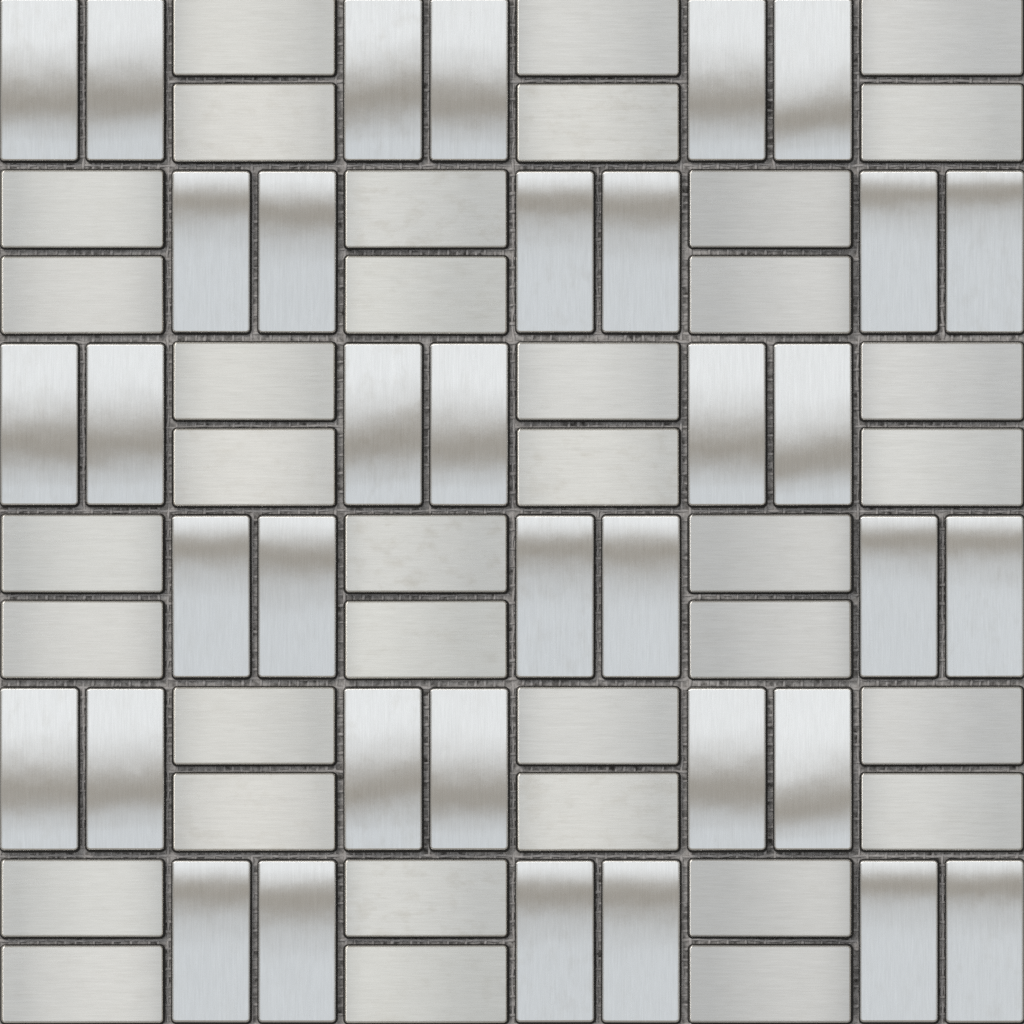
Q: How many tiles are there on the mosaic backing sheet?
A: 72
